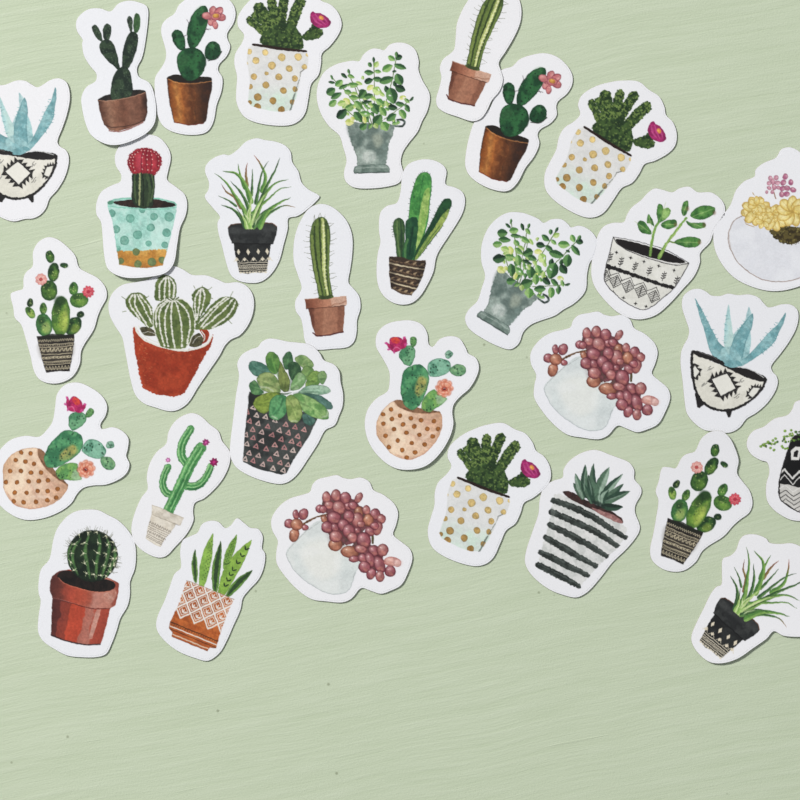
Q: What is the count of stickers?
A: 31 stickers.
